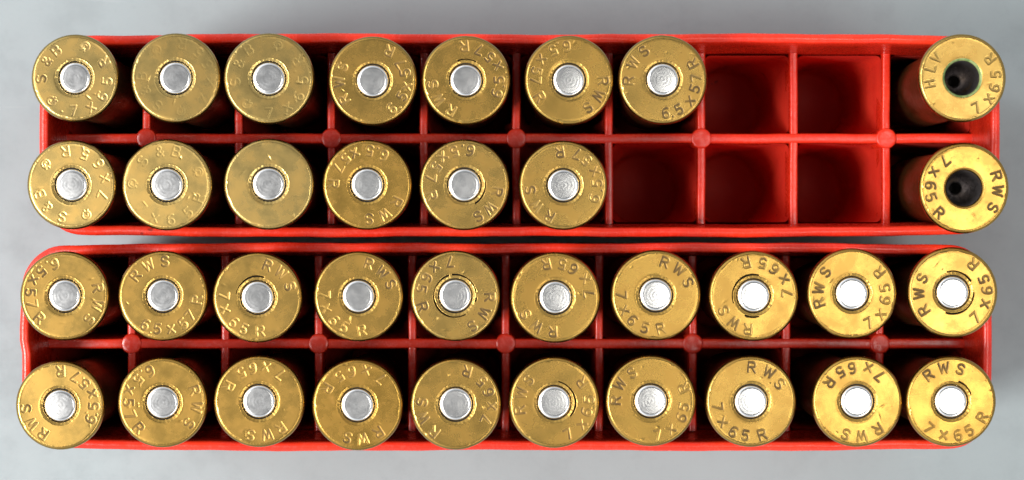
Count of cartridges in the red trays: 35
